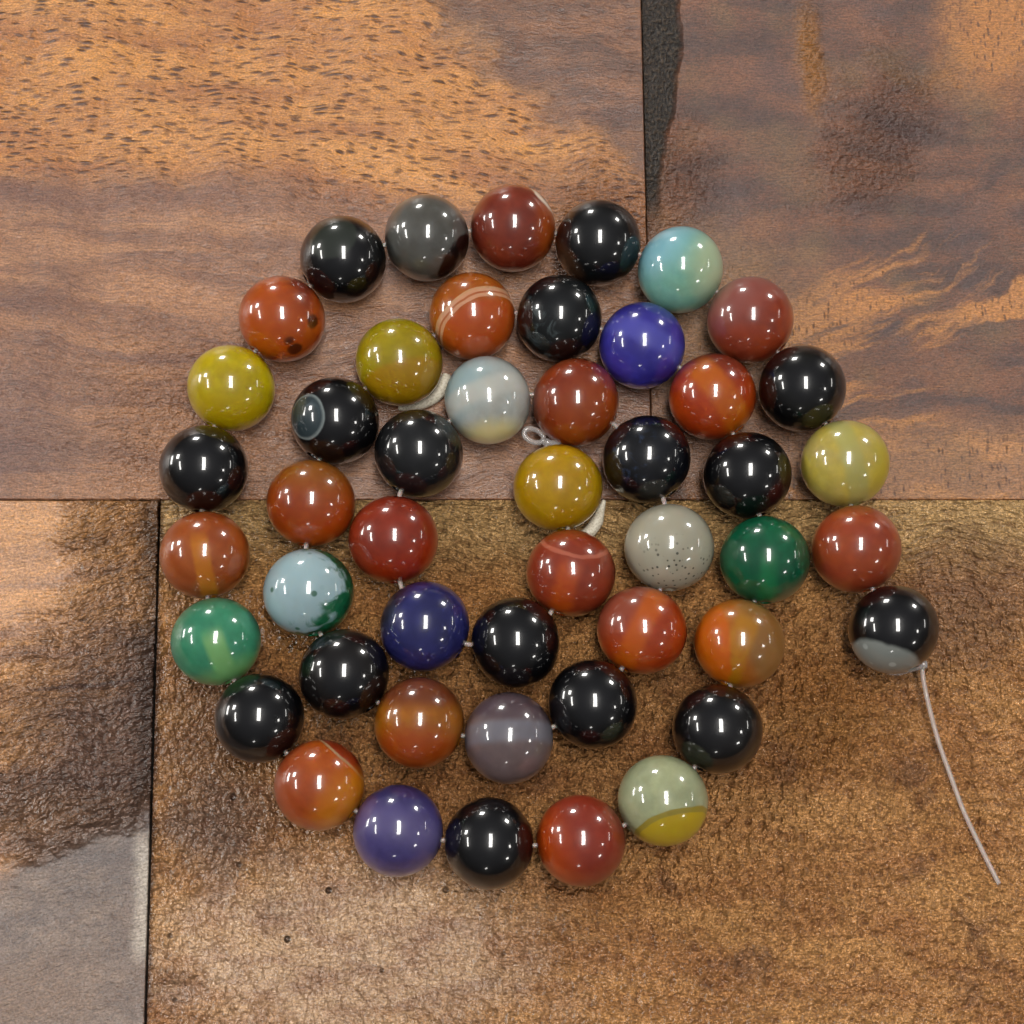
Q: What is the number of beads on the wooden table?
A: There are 48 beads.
